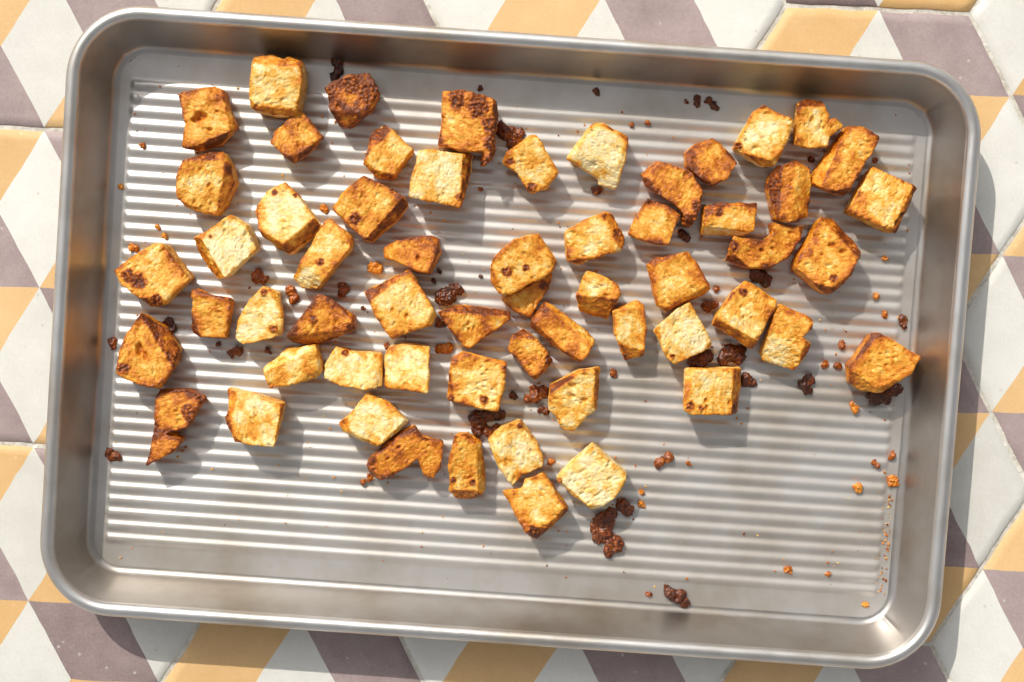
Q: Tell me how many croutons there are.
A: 59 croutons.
